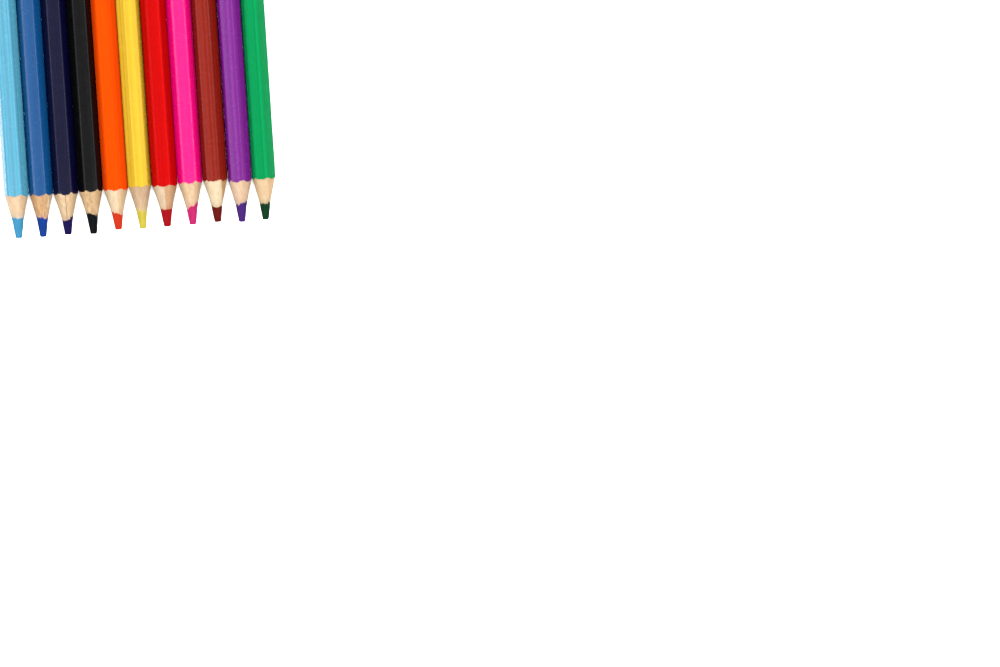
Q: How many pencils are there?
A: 11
